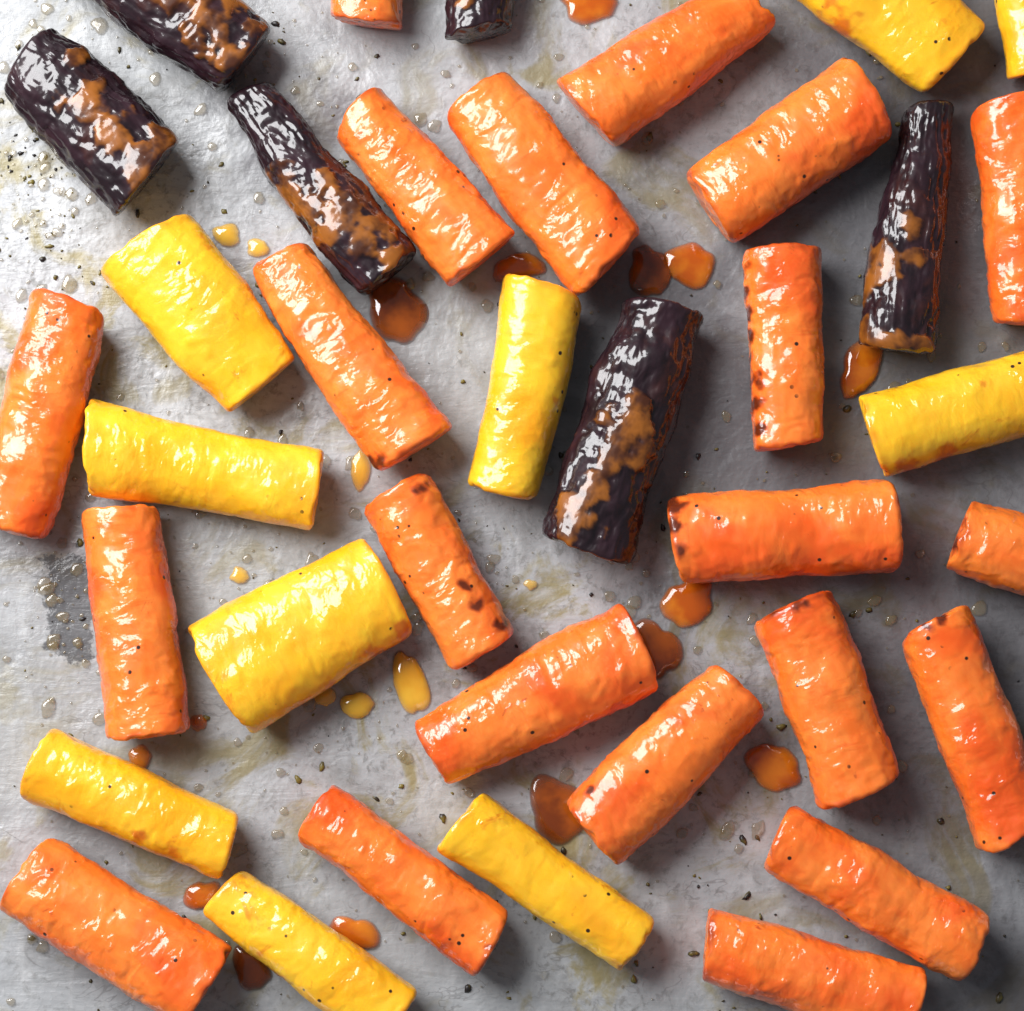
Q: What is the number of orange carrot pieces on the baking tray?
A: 21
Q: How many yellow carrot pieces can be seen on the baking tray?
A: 10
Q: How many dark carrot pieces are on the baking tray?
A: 6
